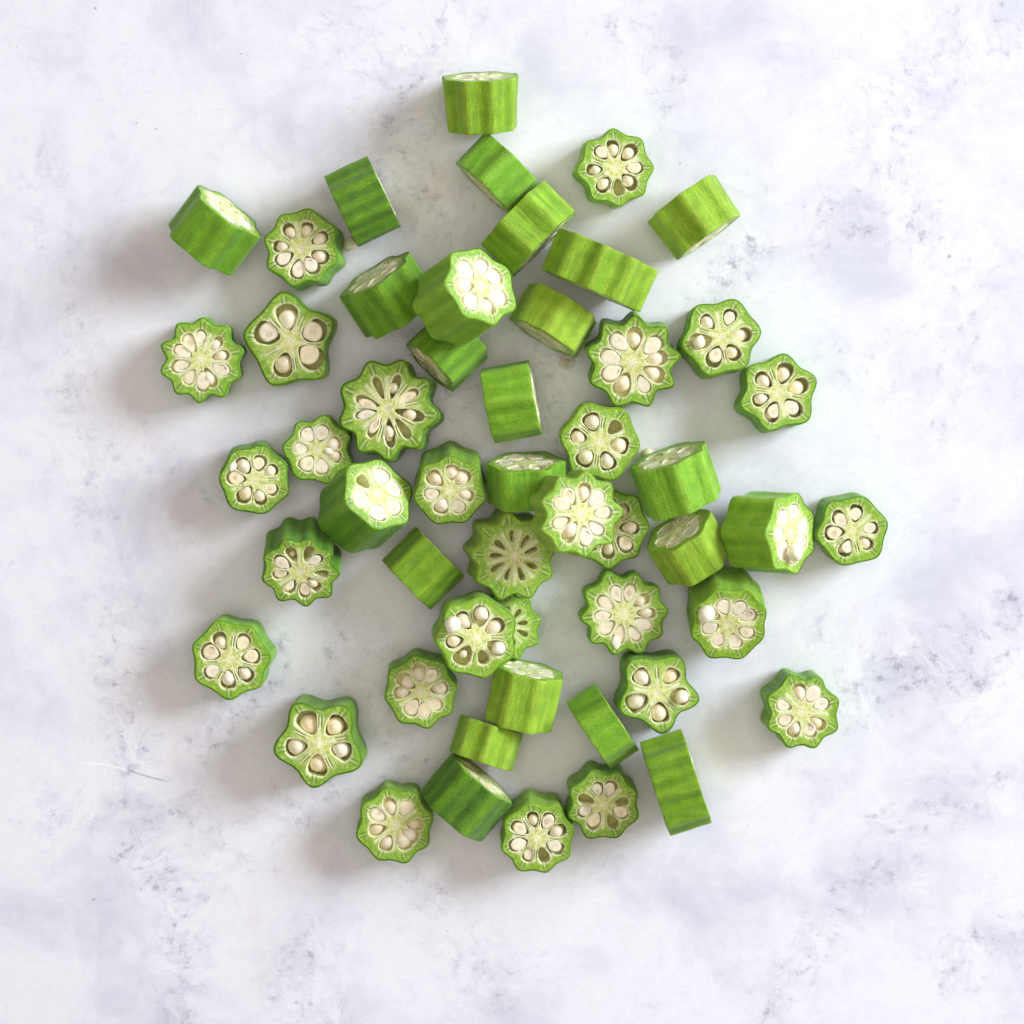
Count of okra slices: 52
